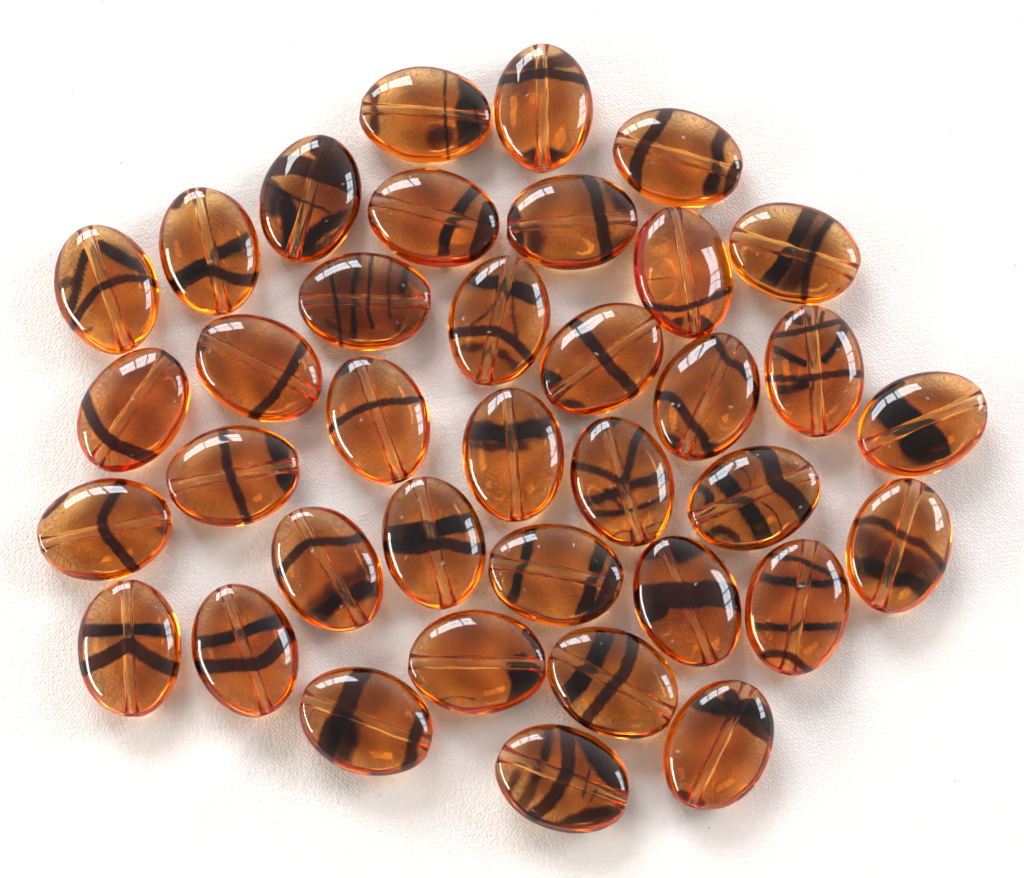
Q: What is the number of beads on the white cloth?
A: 37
